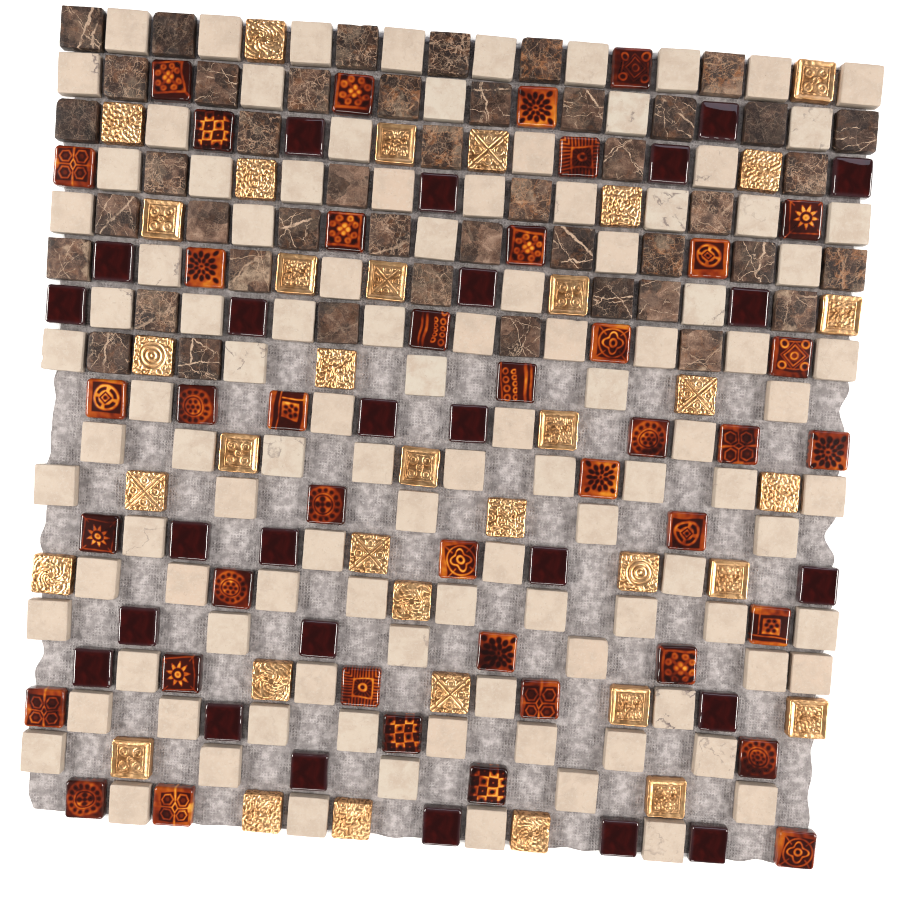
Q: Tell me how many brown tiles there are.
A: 45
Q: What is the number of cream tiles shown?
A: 108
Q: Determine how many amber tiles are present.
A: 41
